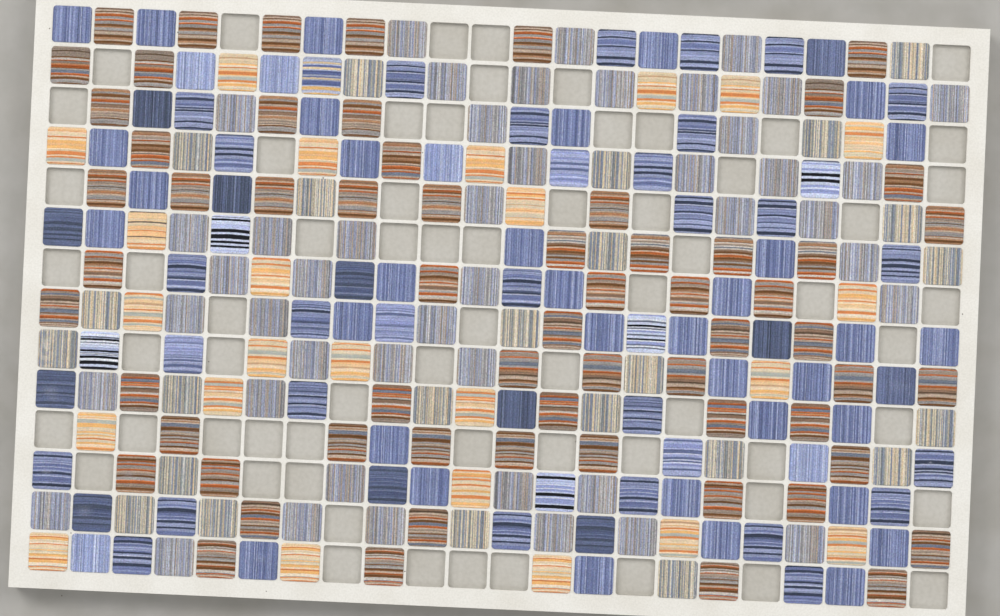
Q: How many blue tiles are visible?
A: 89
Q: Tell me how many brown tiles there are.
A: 62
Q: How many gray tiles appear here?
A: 69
